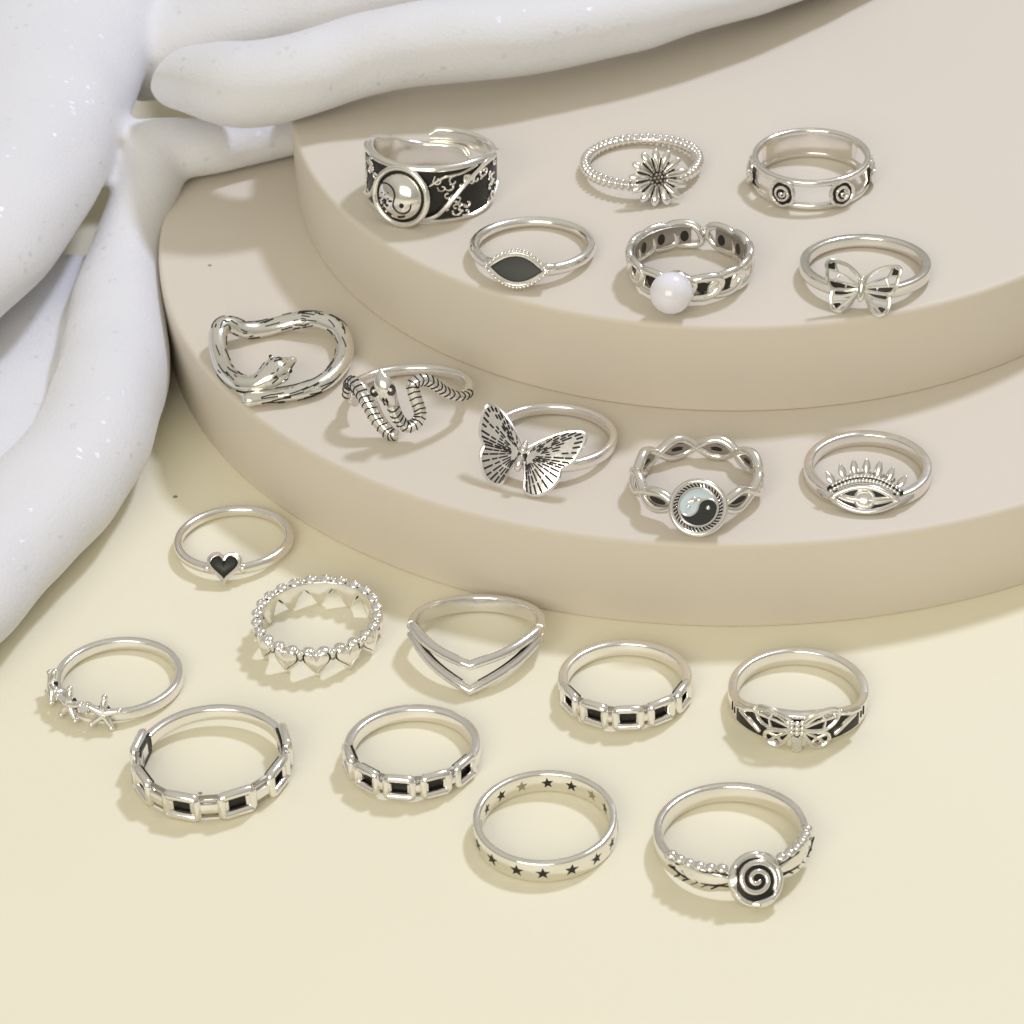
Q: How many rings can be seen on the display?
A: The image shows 21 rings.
